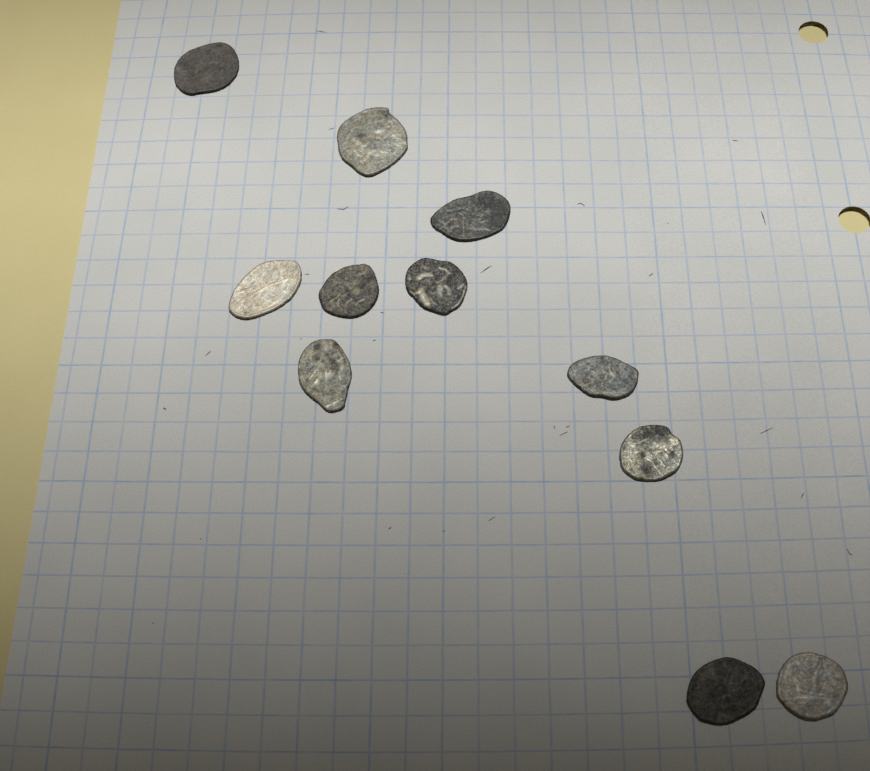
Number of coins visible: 11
